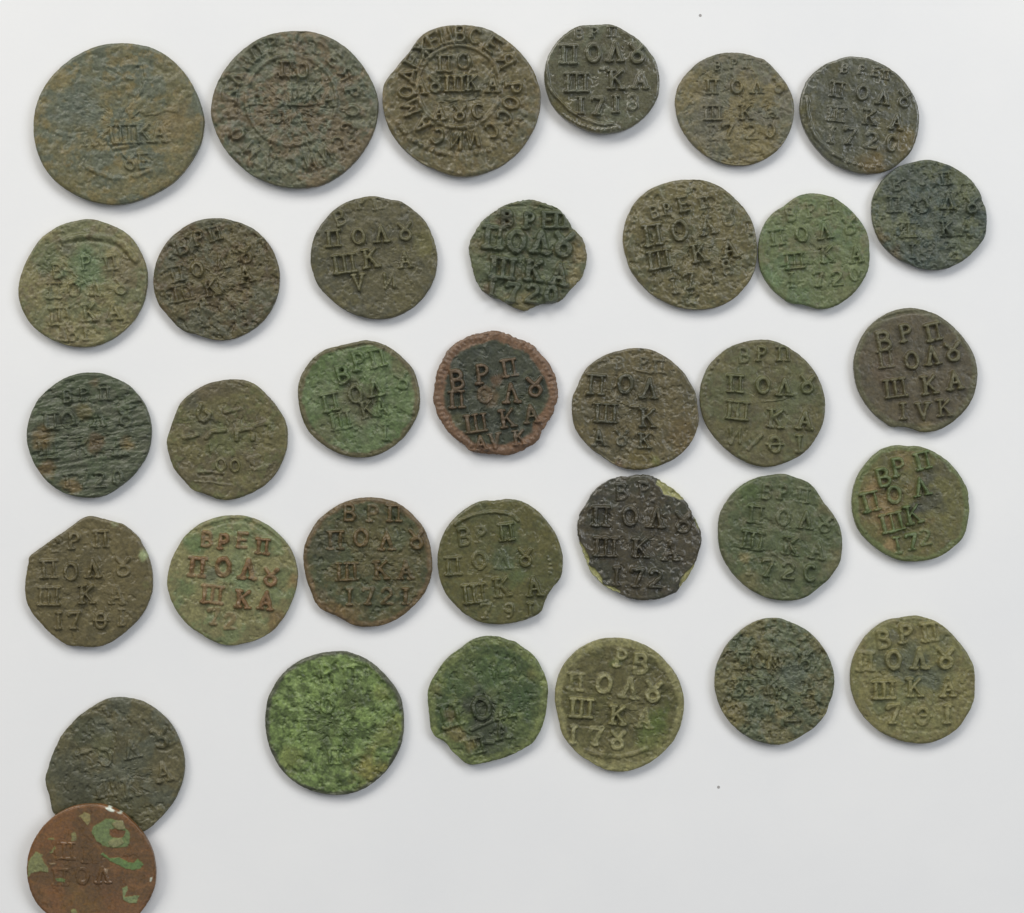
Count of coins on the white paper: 34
